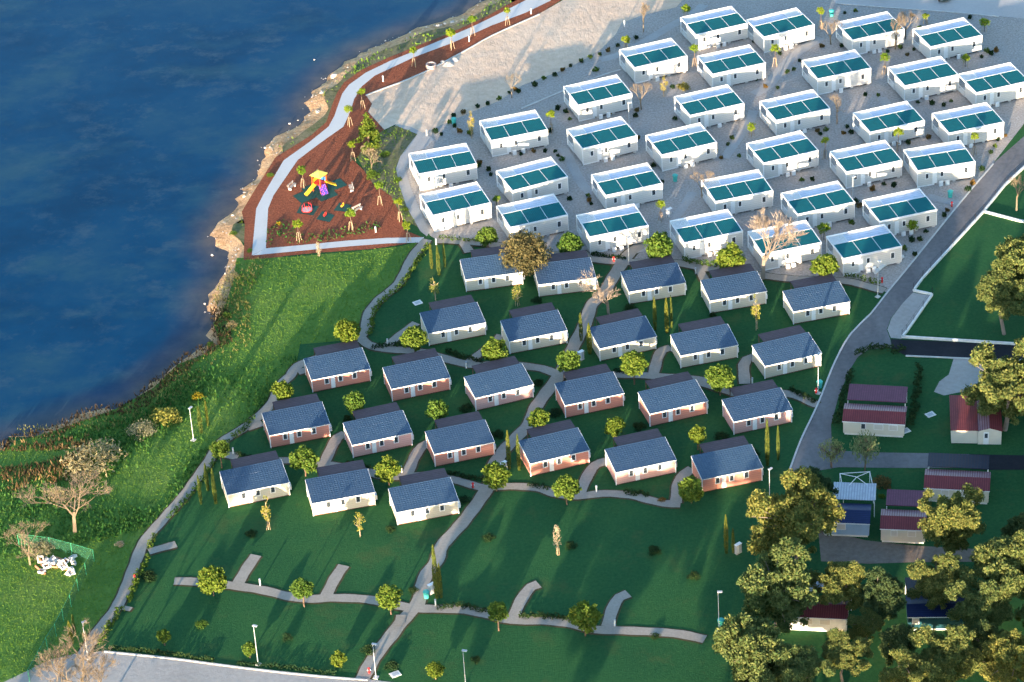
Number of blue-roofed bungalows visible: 25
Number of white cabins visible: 32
